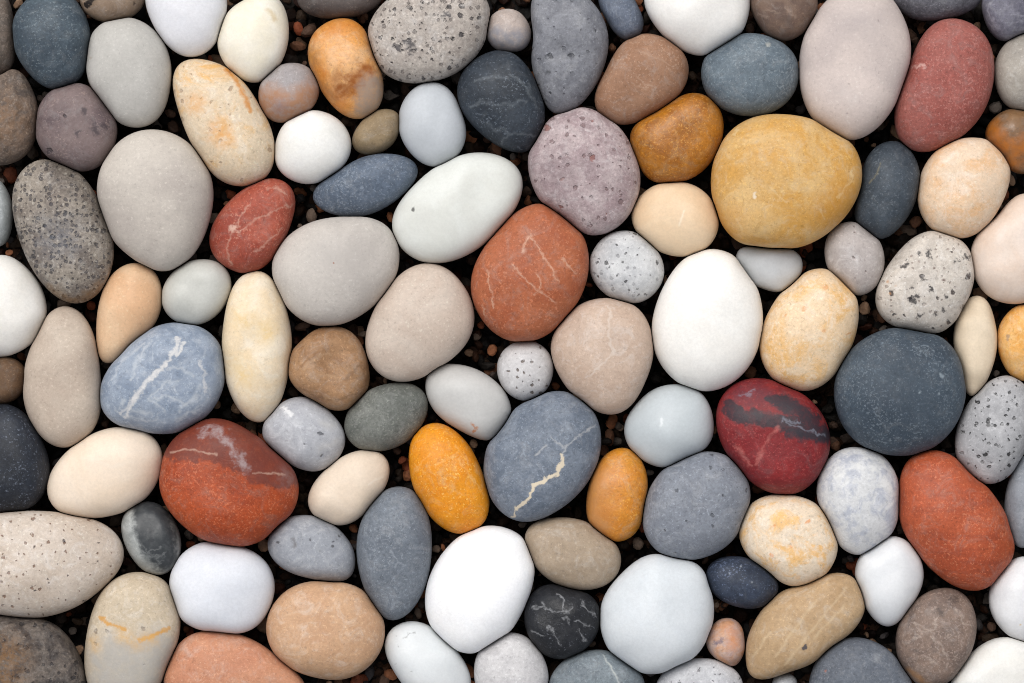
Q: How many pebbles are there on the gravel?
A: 109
